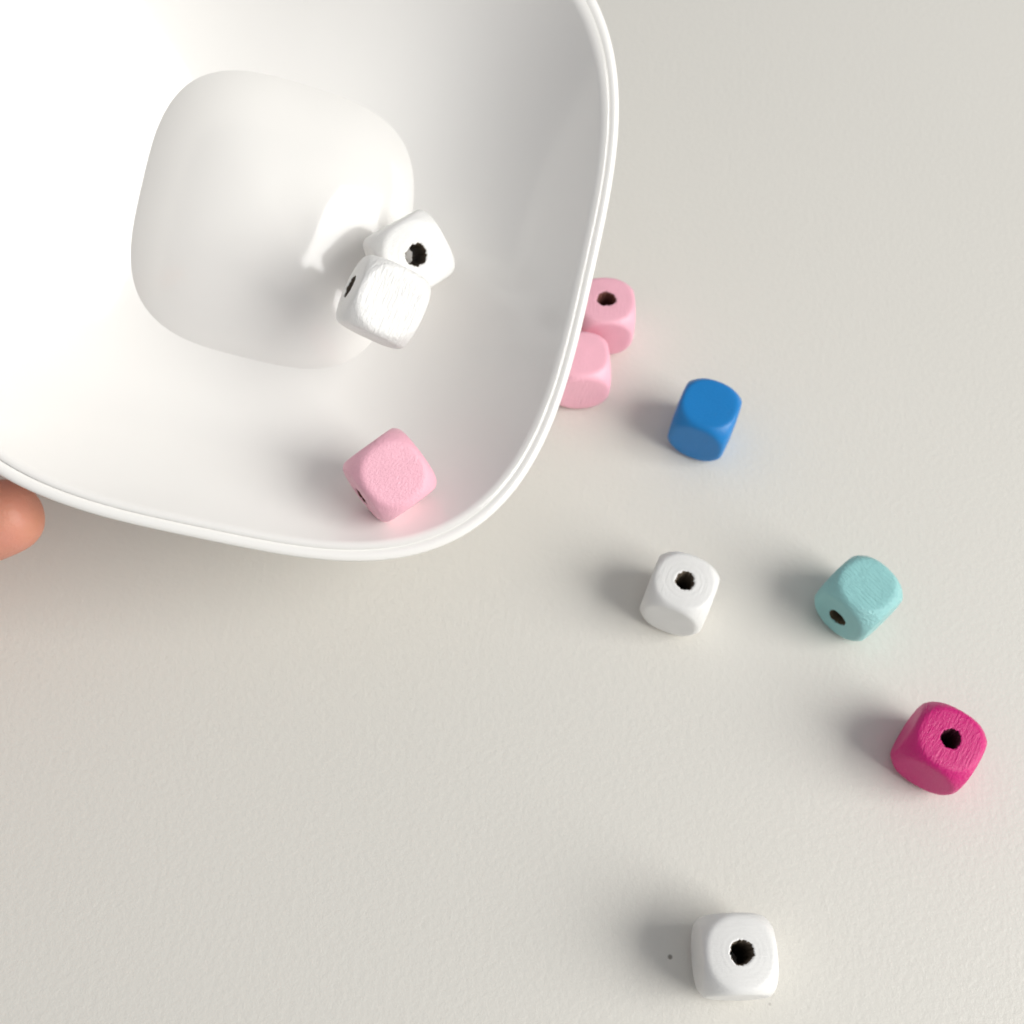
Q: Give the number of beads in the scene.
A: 10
